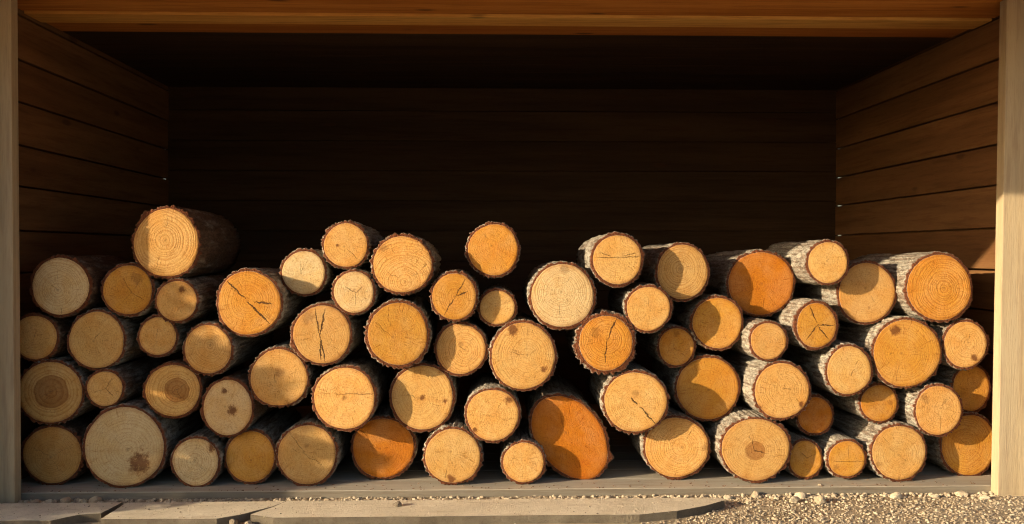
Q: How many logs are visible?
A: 66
